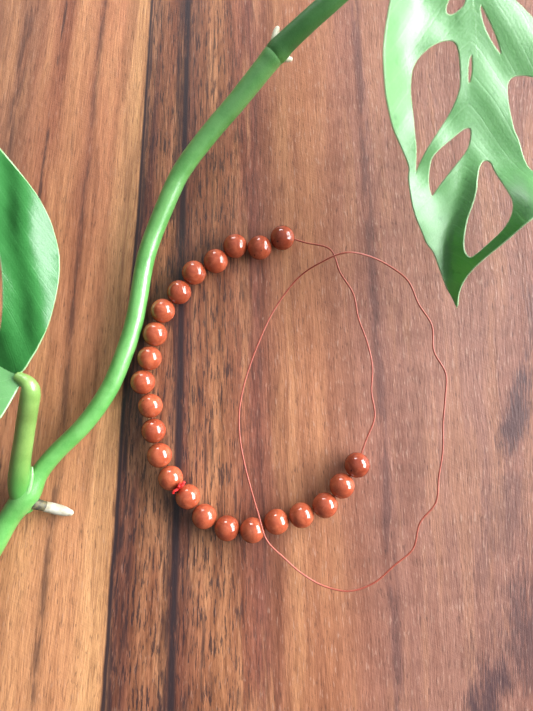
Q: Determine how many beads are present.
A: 23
